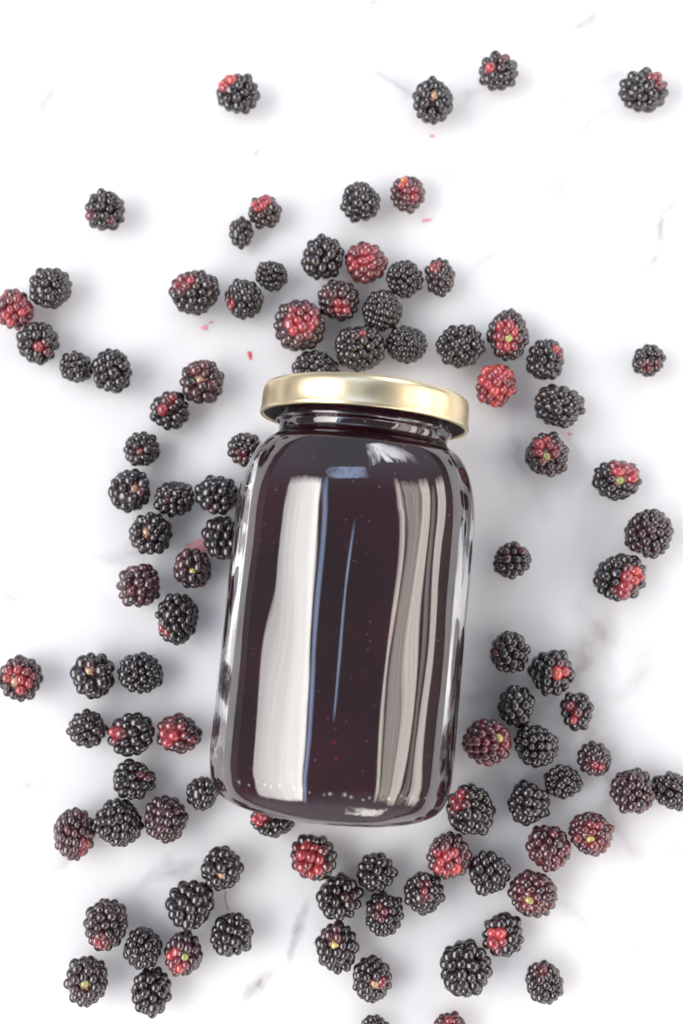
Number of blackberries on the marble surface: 99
